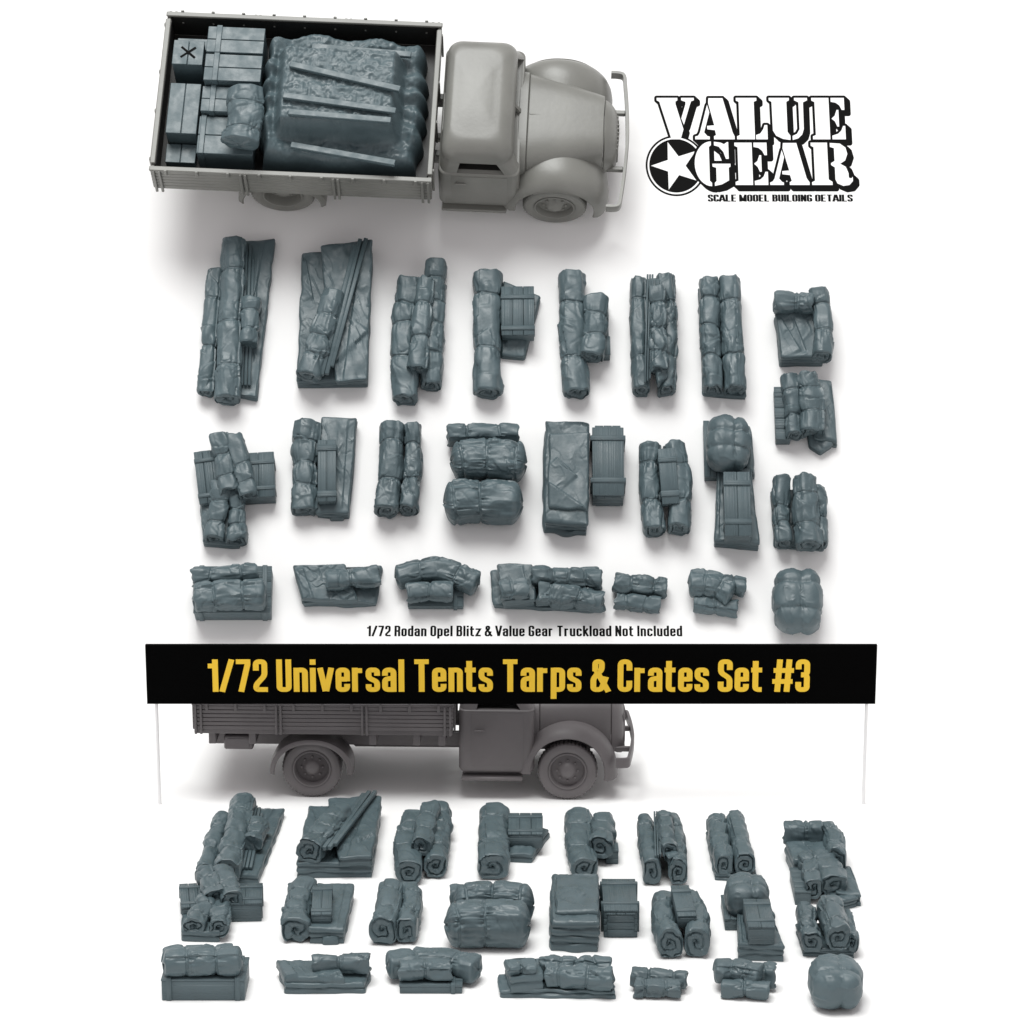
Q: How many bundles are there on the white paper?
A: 48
